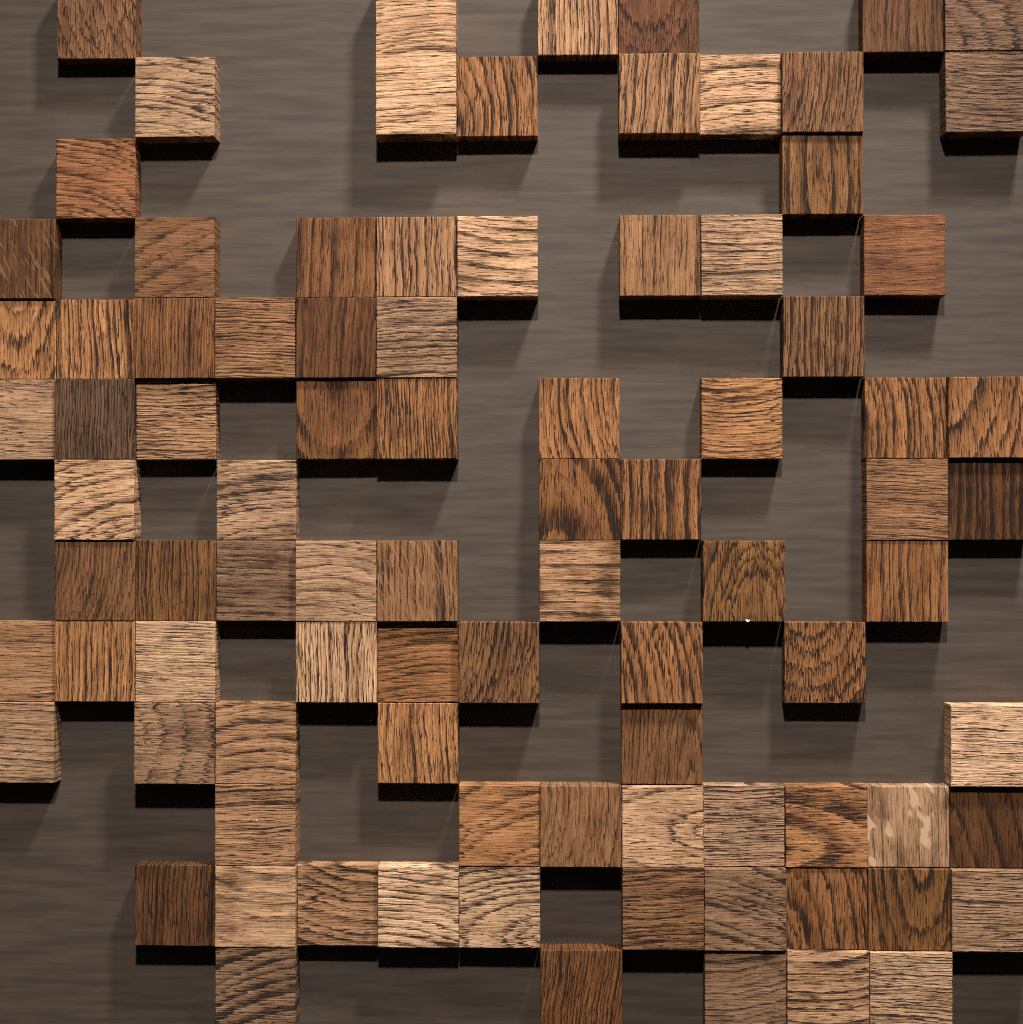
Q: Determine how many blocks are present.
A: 90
